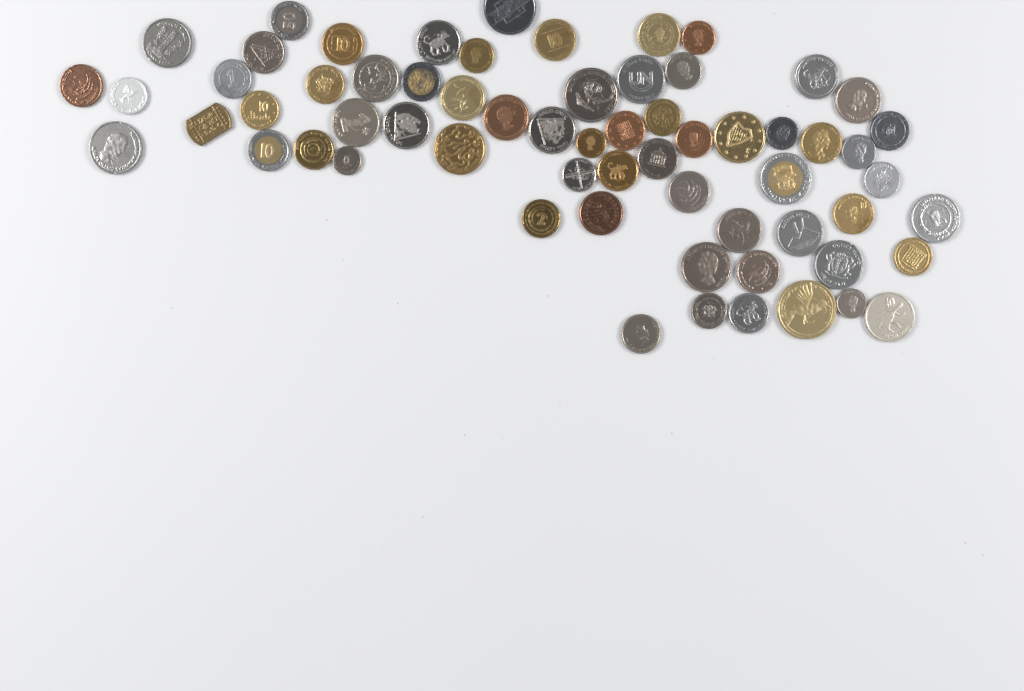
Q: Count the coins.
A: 64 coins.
